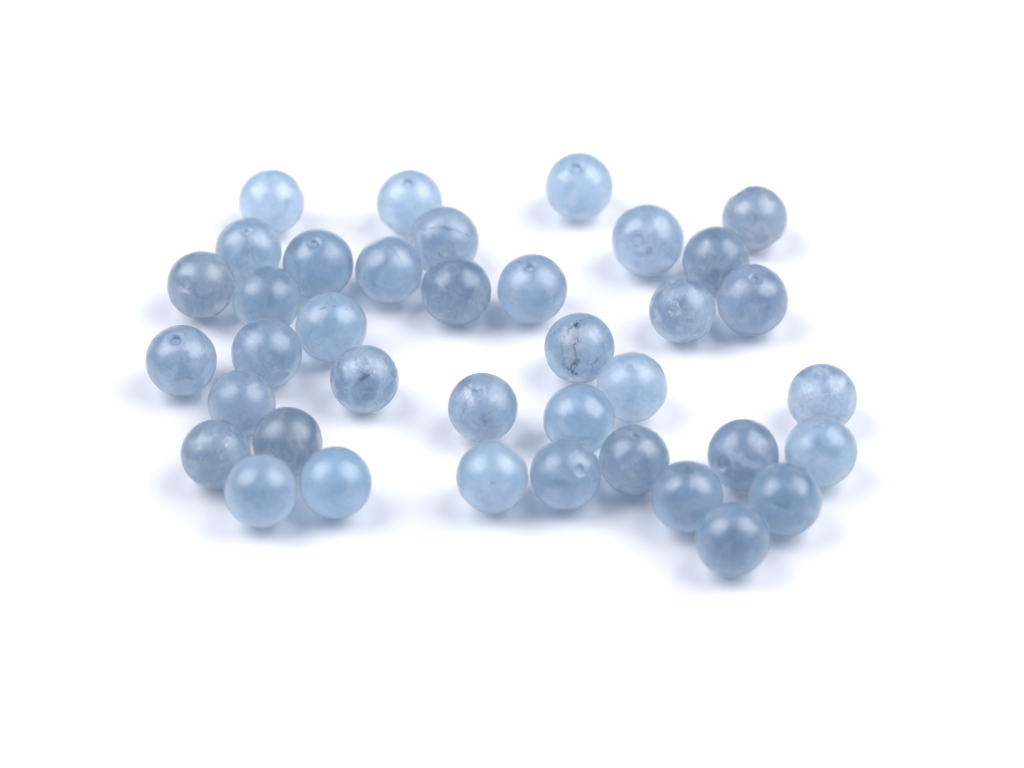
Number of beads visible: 38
